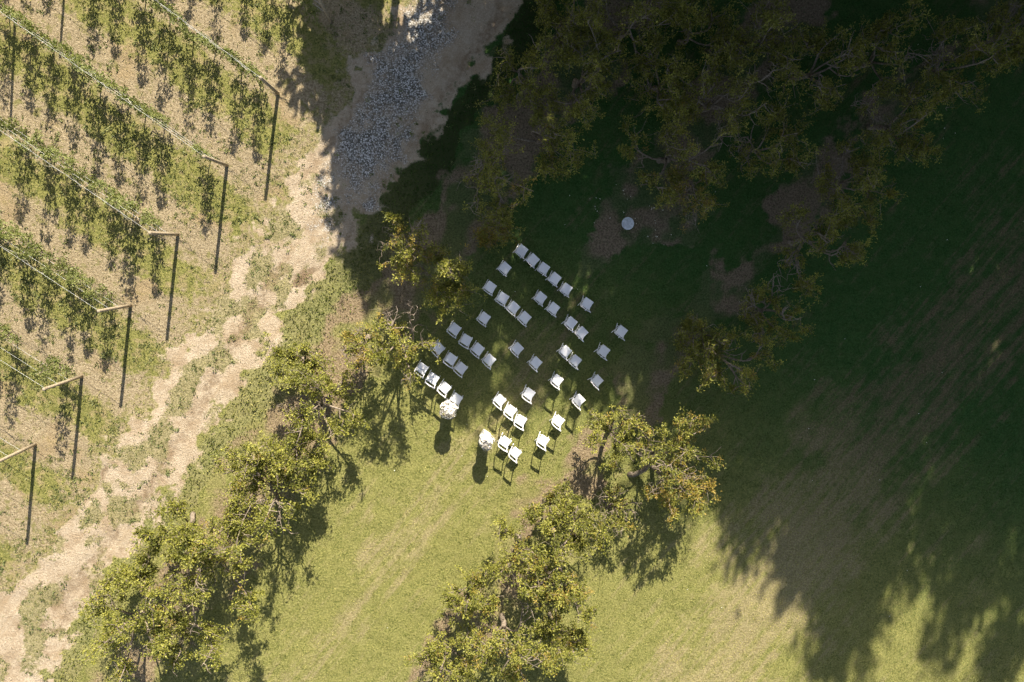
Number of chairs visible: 44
